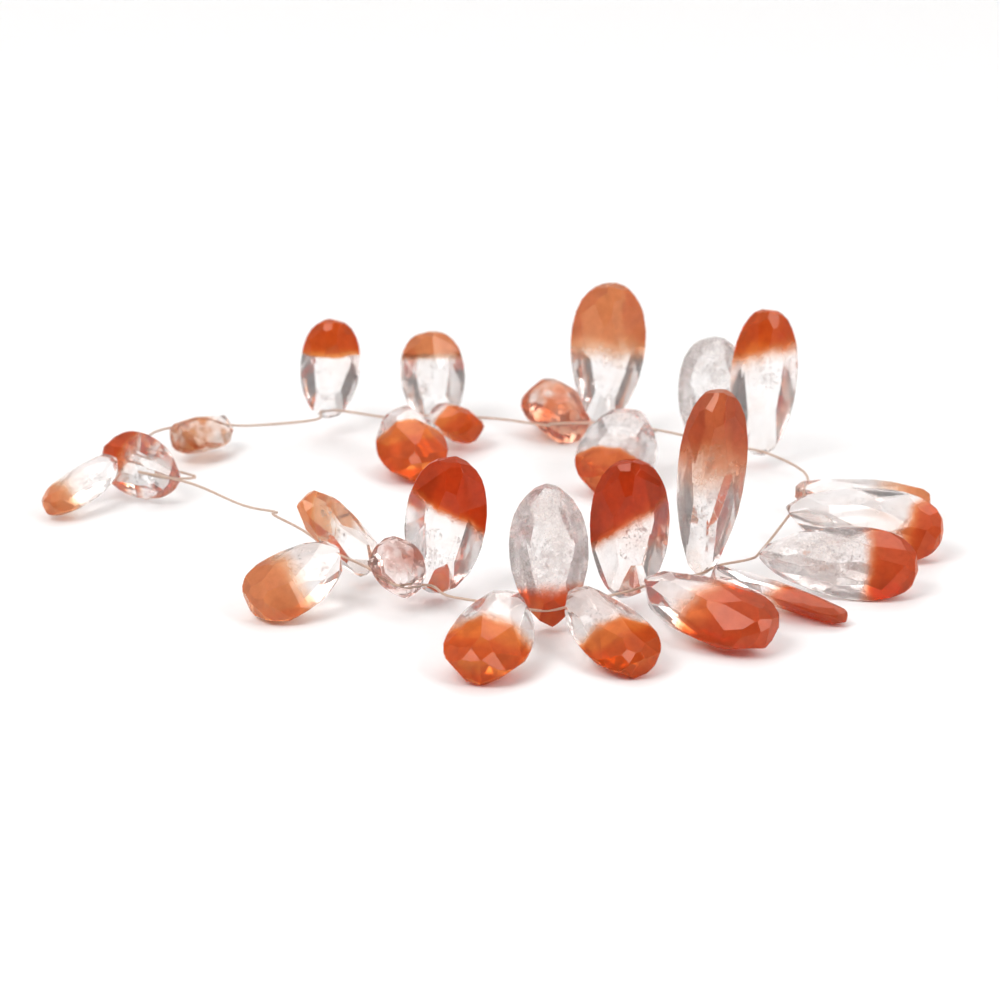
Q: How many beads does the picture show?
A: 26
